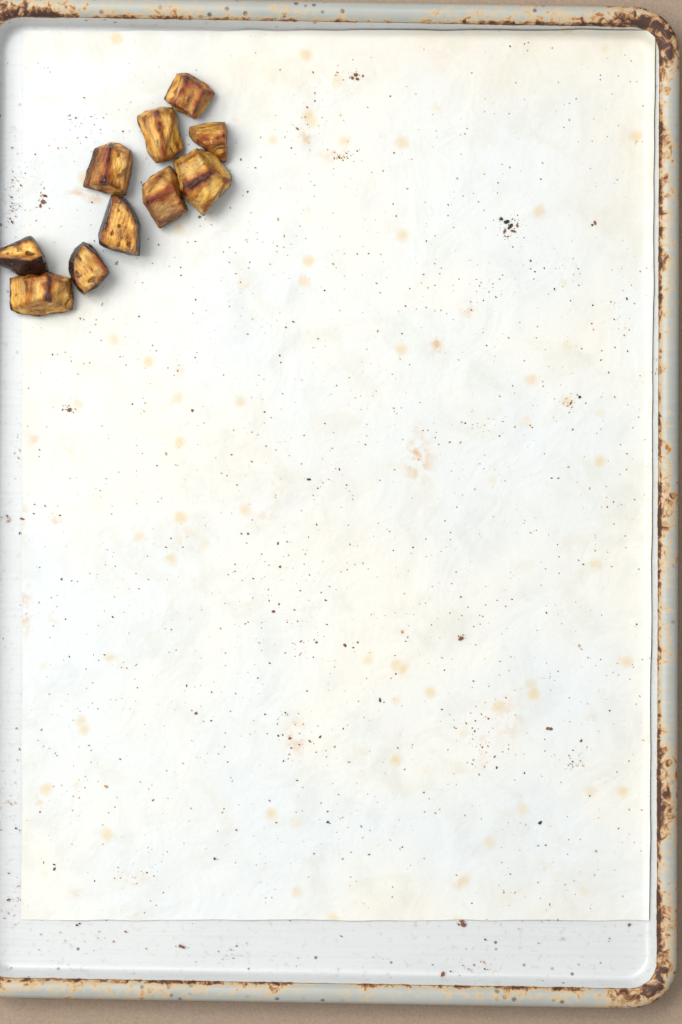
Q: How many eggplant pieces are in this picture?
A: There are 10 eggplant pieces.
